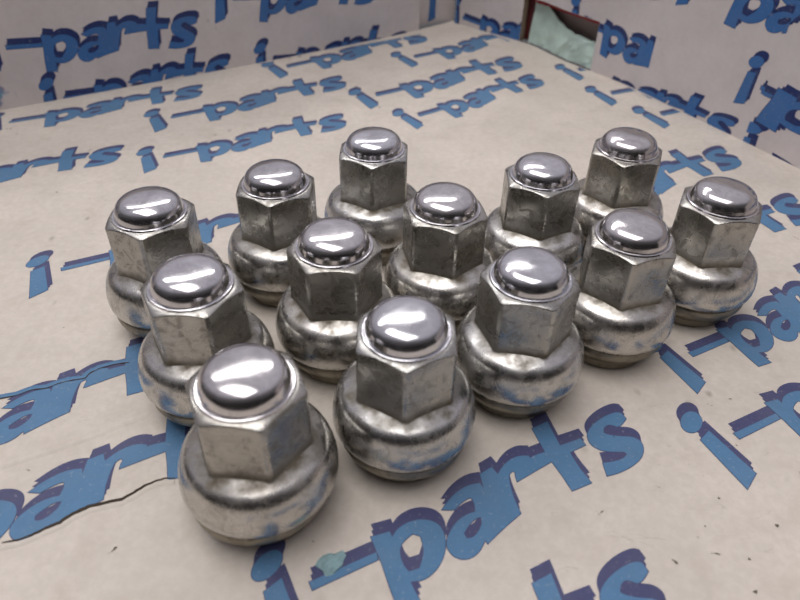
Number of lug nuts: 13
